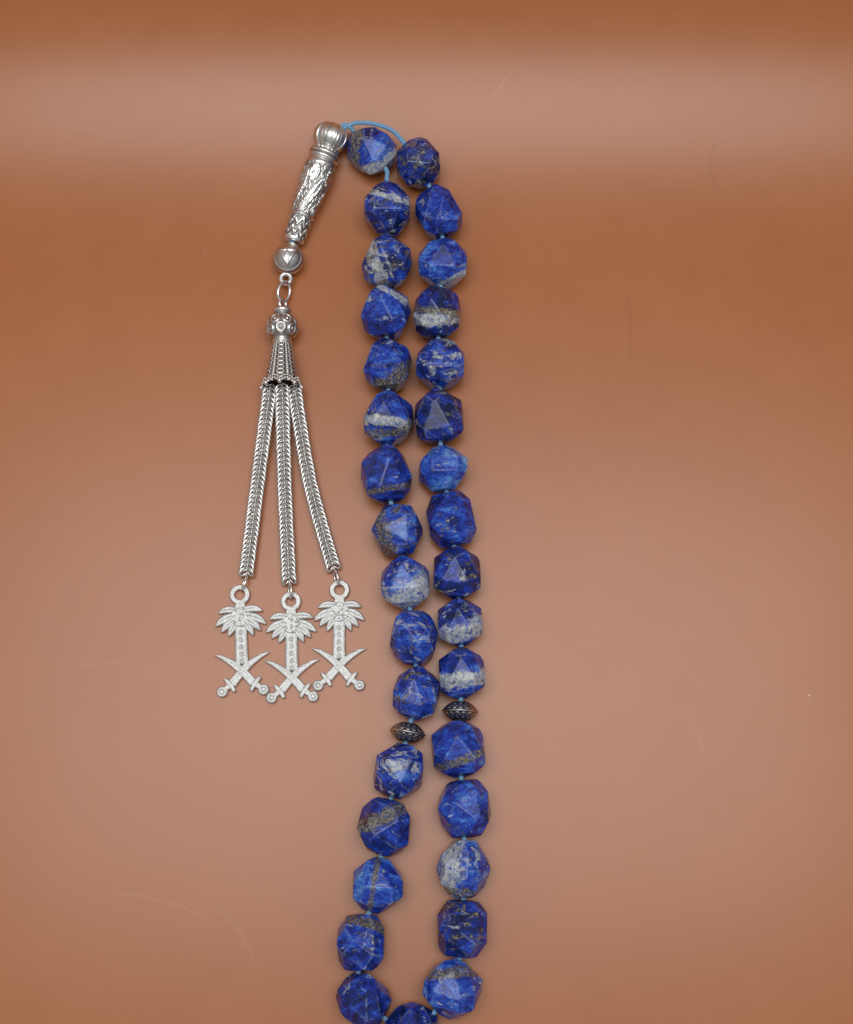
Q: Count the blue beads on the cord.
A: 33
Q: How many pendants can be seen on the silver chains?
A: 3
